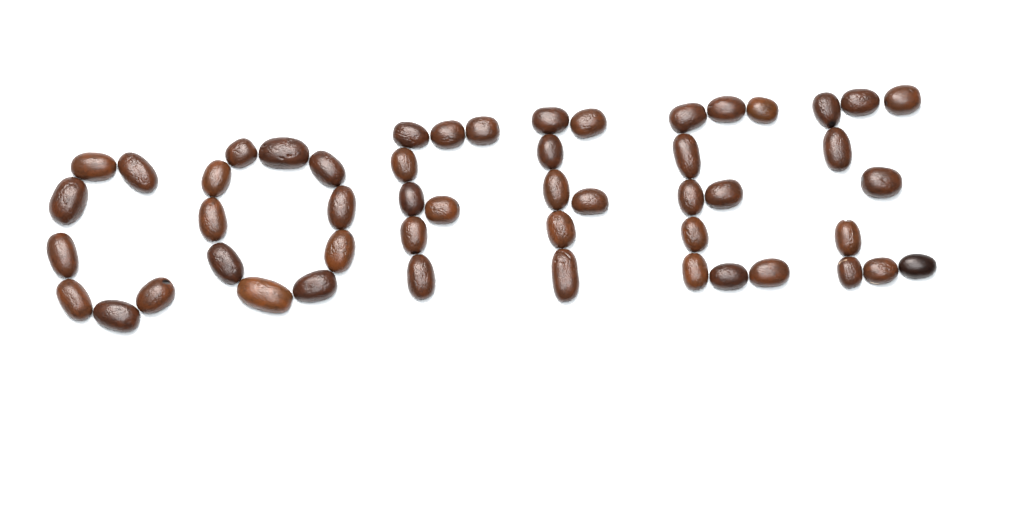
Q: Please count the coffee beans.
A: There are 51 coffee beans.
